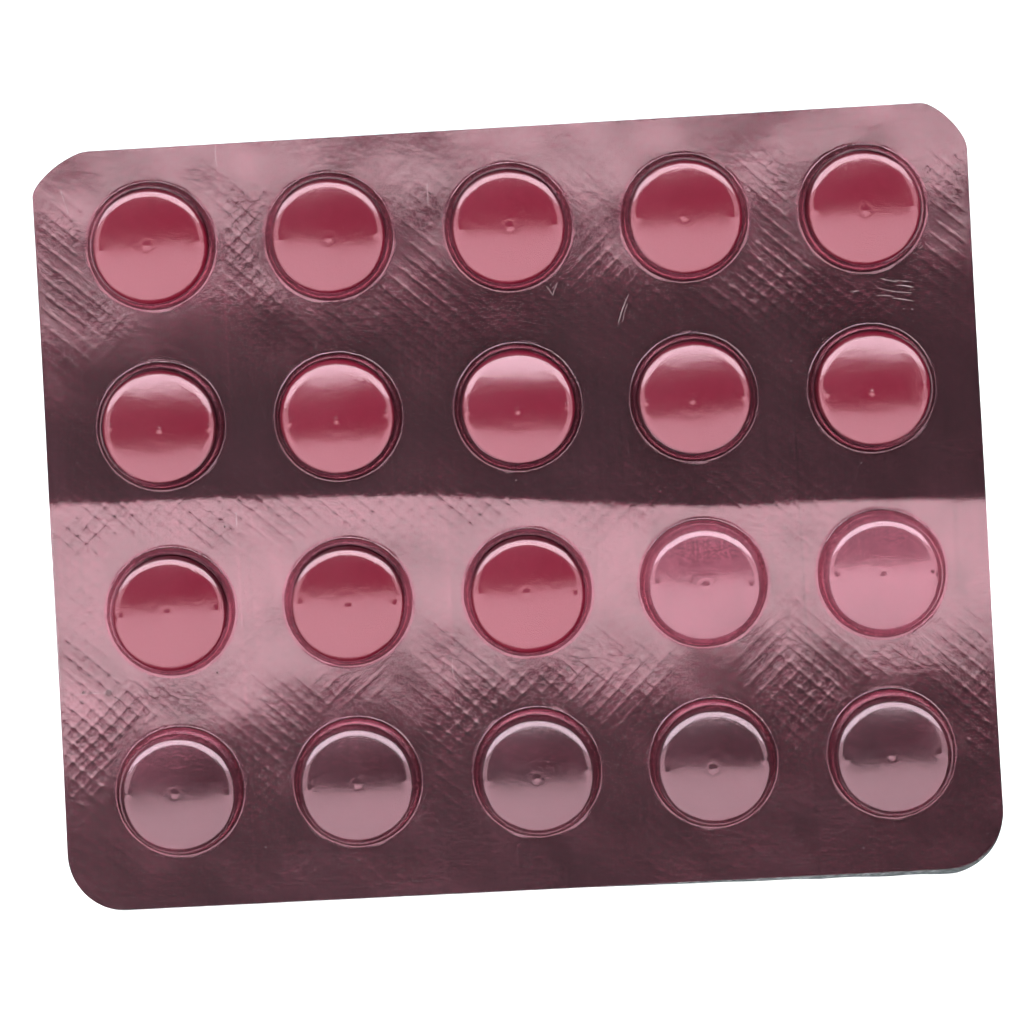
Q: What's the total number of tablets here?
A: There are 13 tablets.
